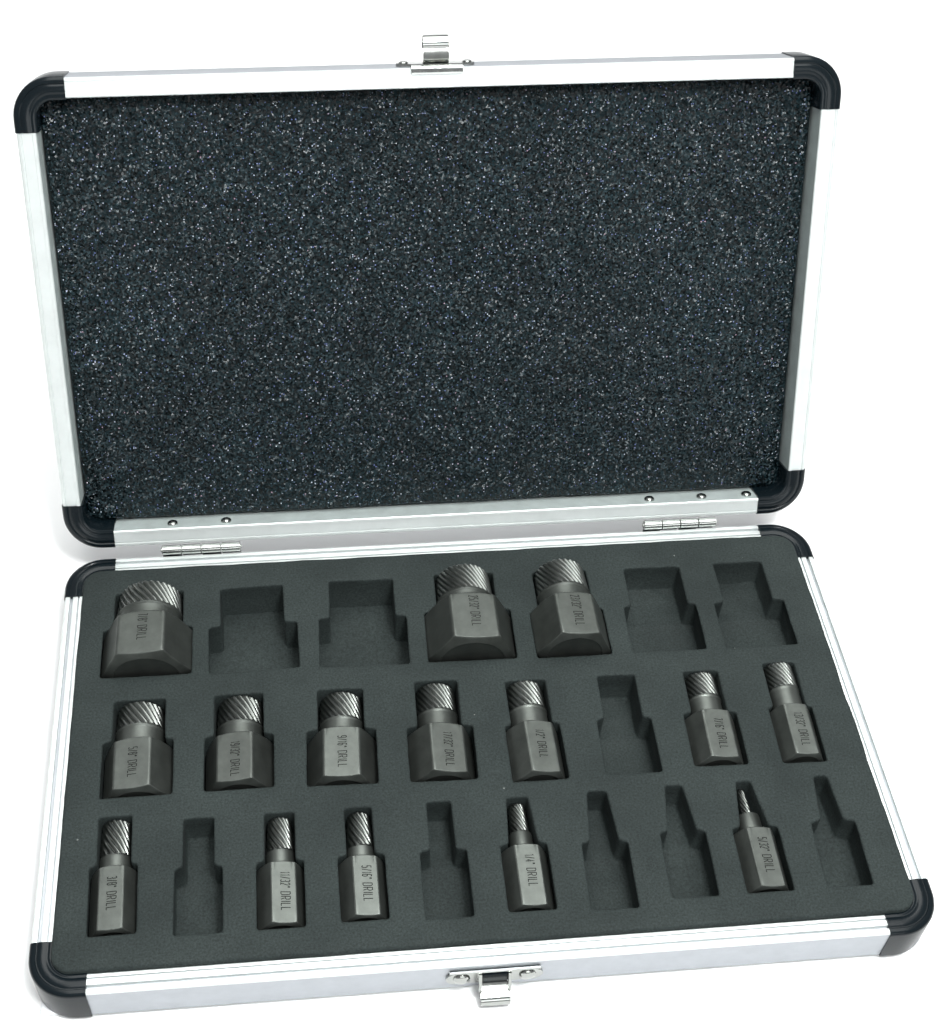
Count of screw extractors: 15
